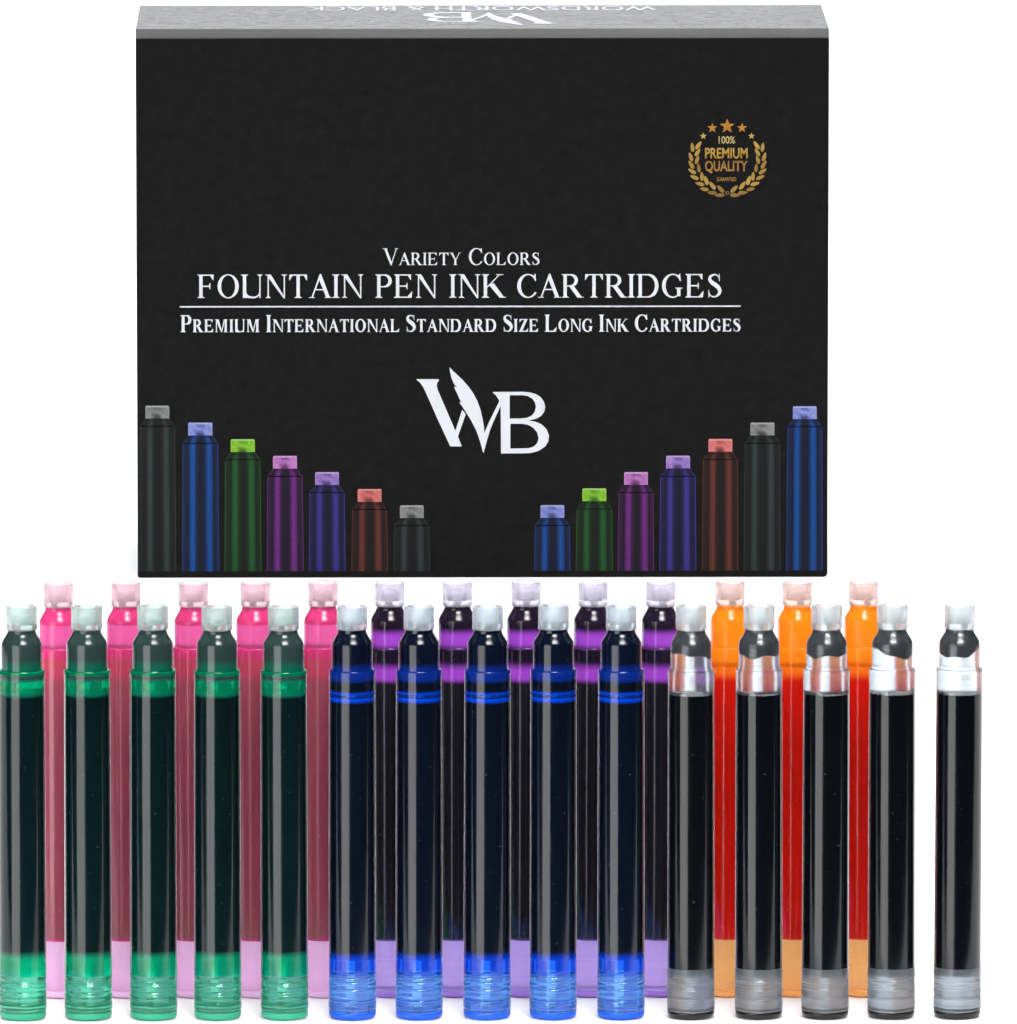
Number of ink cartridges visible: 28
